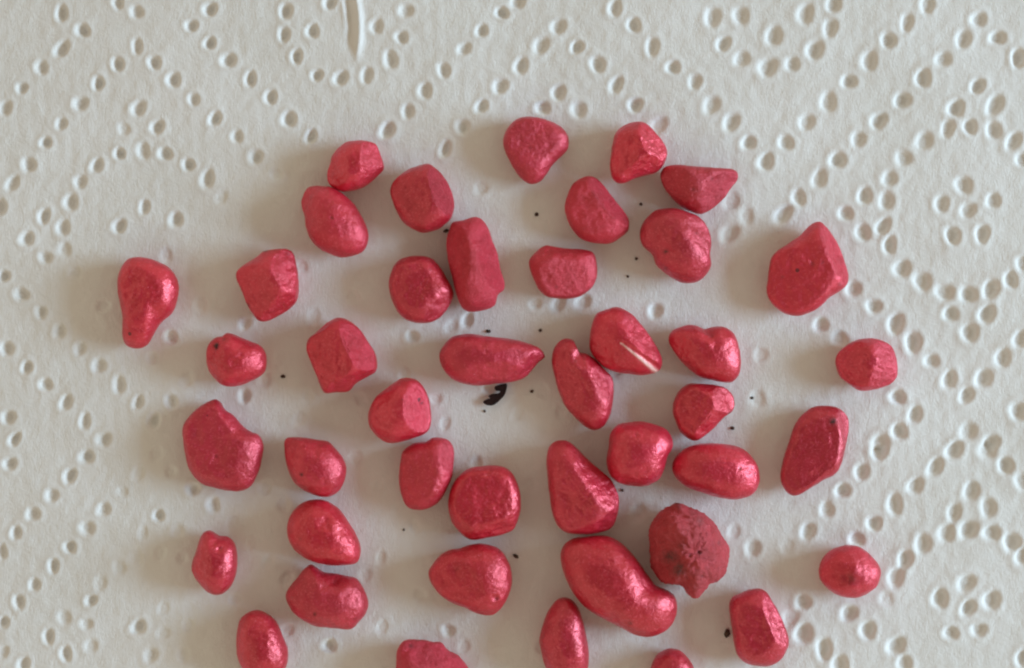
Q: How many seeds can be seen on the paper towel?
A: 43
